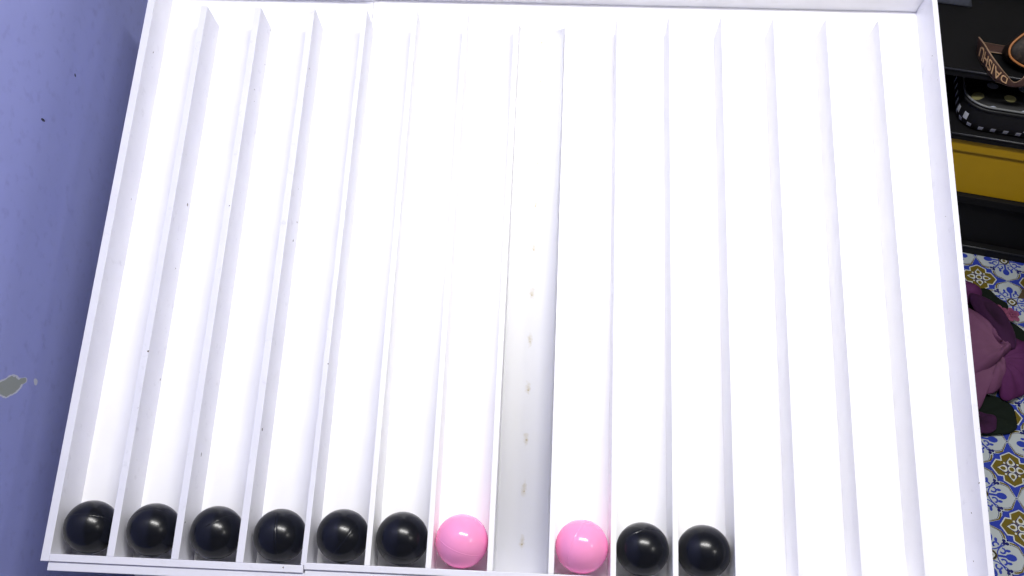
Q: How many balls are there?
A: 10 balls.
